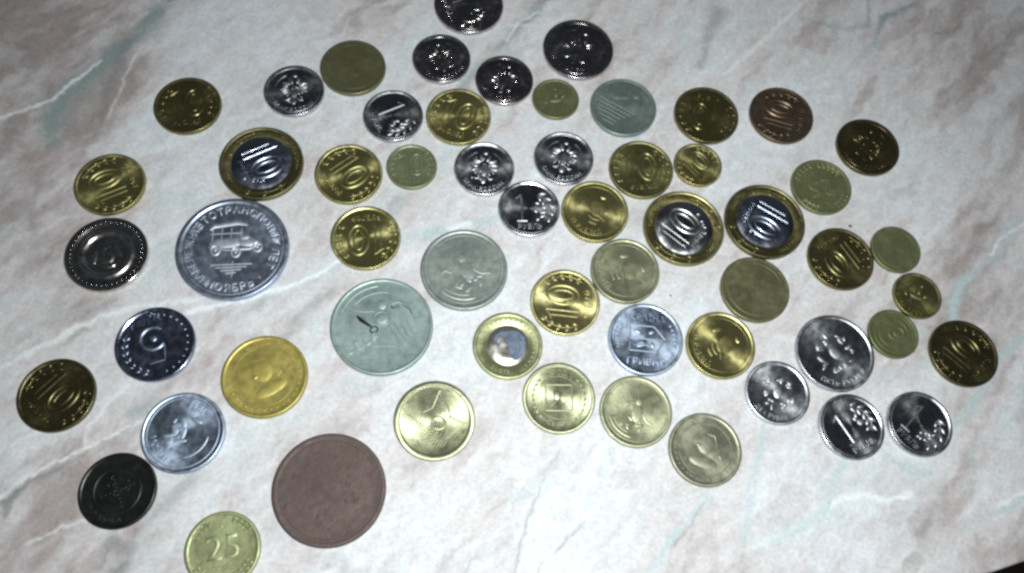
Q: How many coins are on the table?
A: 58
